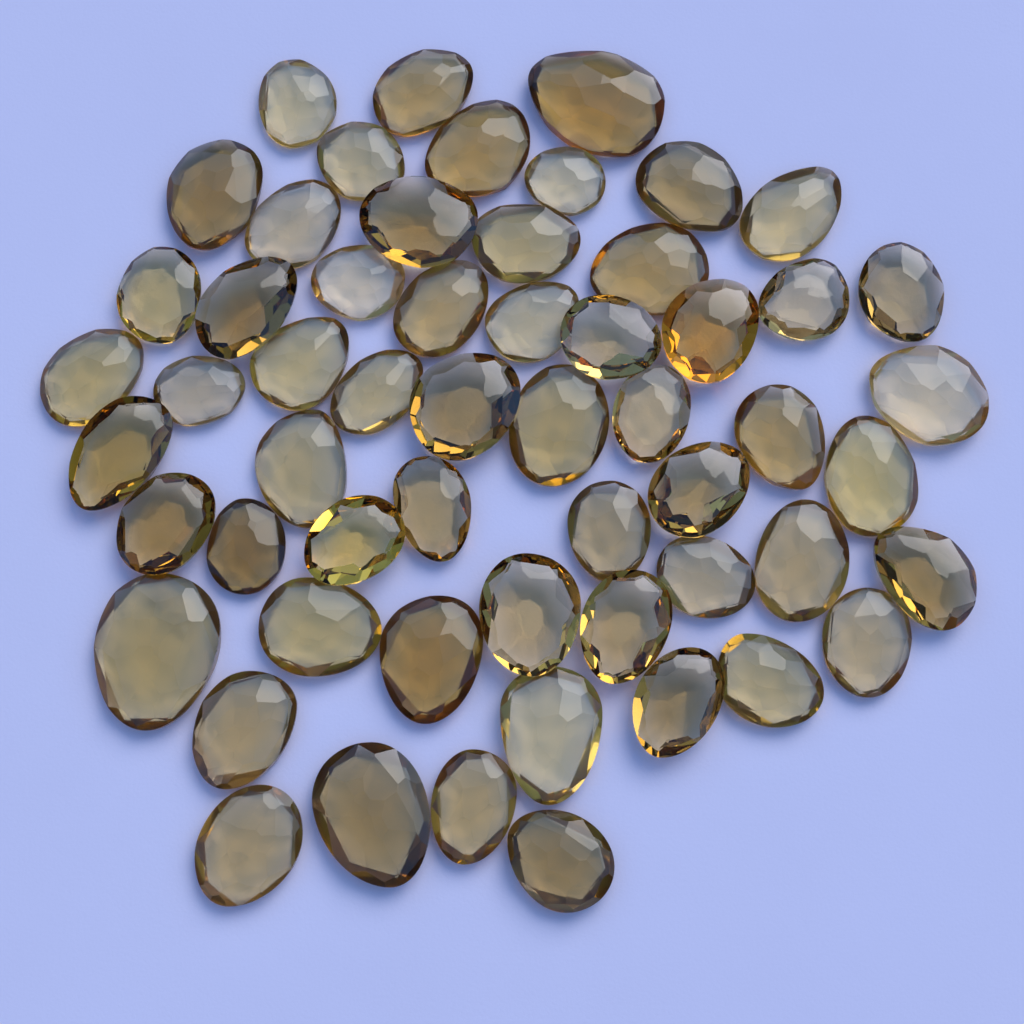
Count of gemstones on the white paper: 57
